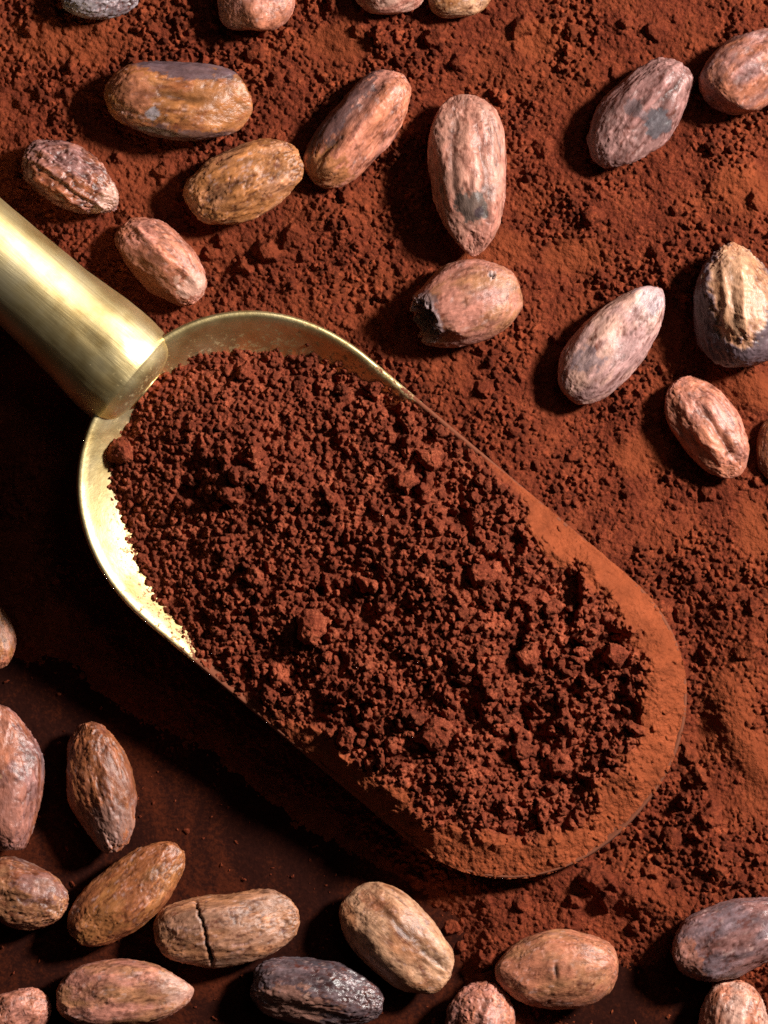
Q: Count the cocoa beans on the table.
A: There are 31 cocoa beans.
